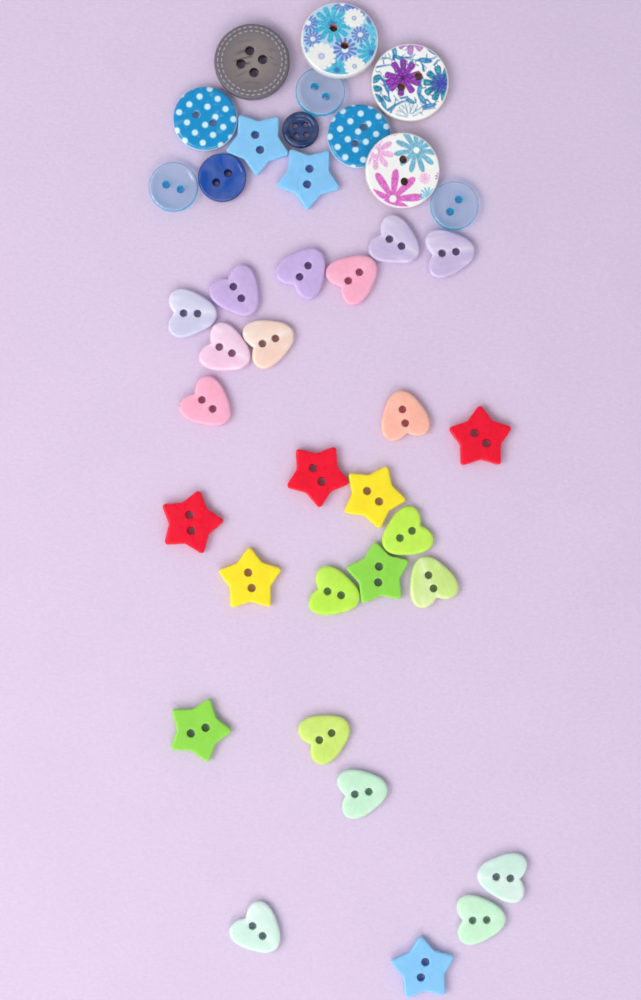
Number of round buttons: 11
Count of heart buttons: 18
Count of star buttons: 10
